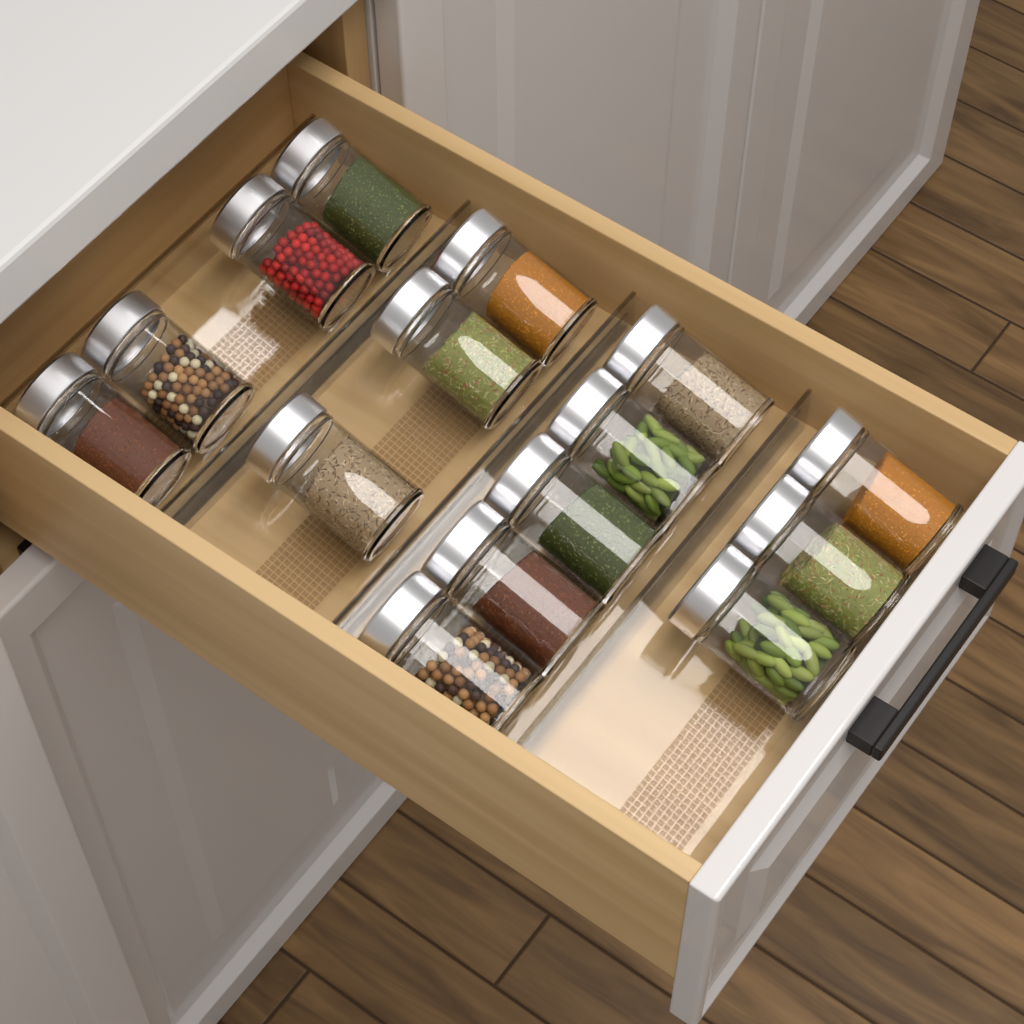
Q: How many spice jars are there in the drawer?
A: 15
